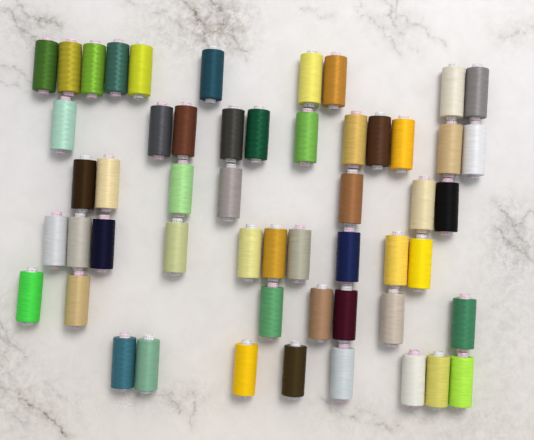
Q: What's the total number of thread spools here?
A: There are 53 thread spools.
